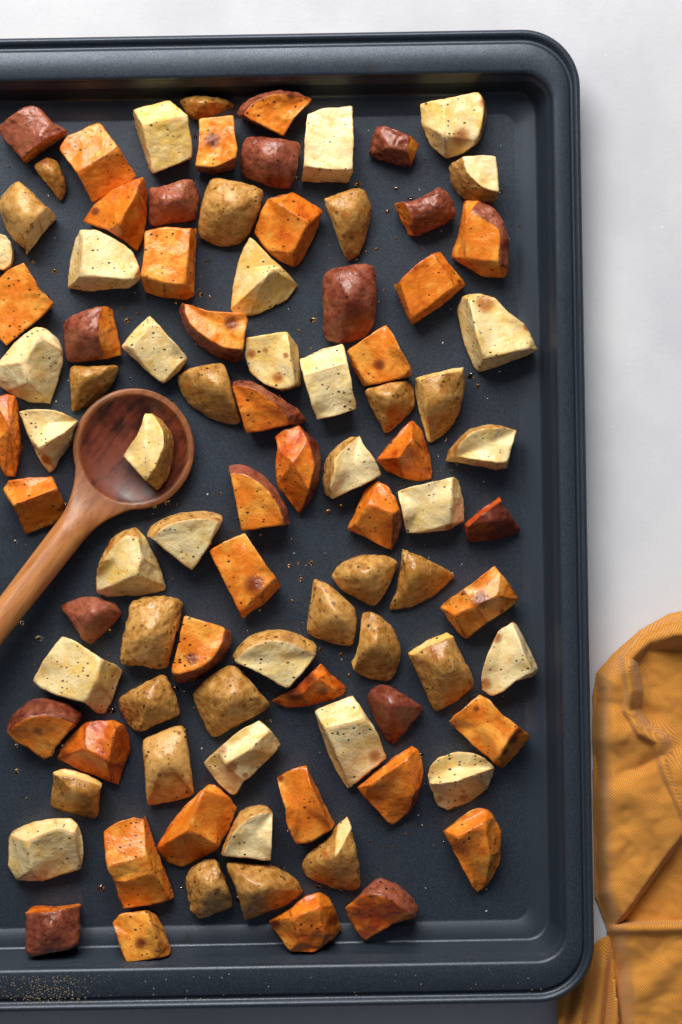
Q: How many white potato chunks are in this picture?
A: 49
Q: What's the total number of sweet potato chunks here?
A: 44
